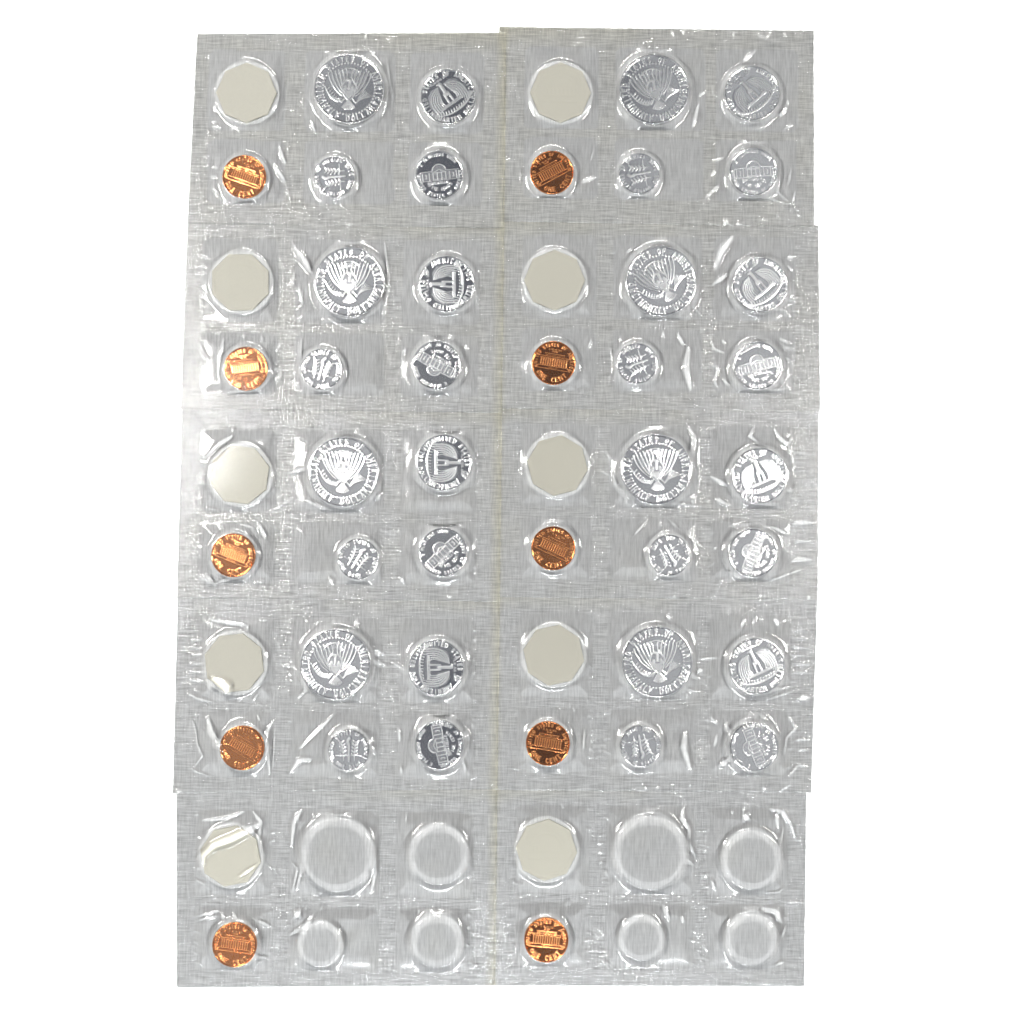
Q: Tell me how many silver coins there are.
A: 32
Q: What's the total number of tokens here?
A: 10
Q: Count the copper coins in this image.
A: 10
